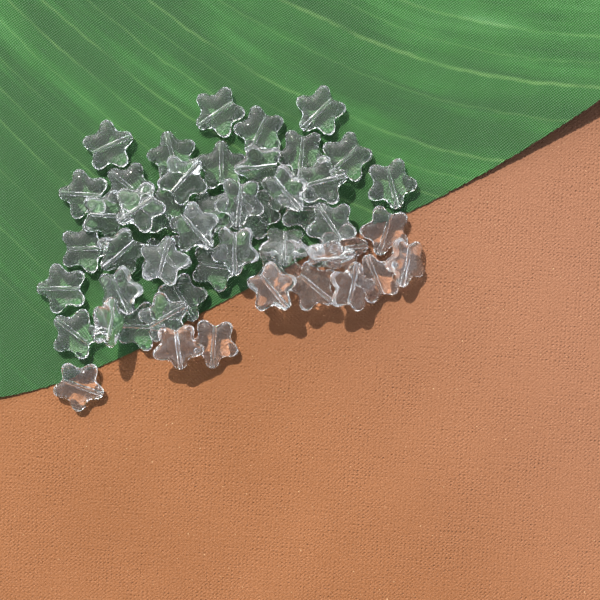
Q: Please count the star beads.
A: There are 50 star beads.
